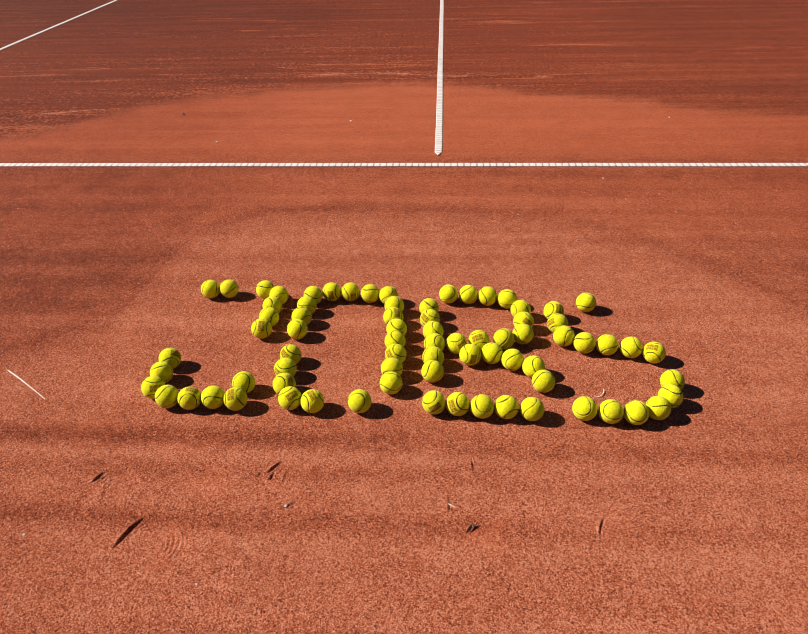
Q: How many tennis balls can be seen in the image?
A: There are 76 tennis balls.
